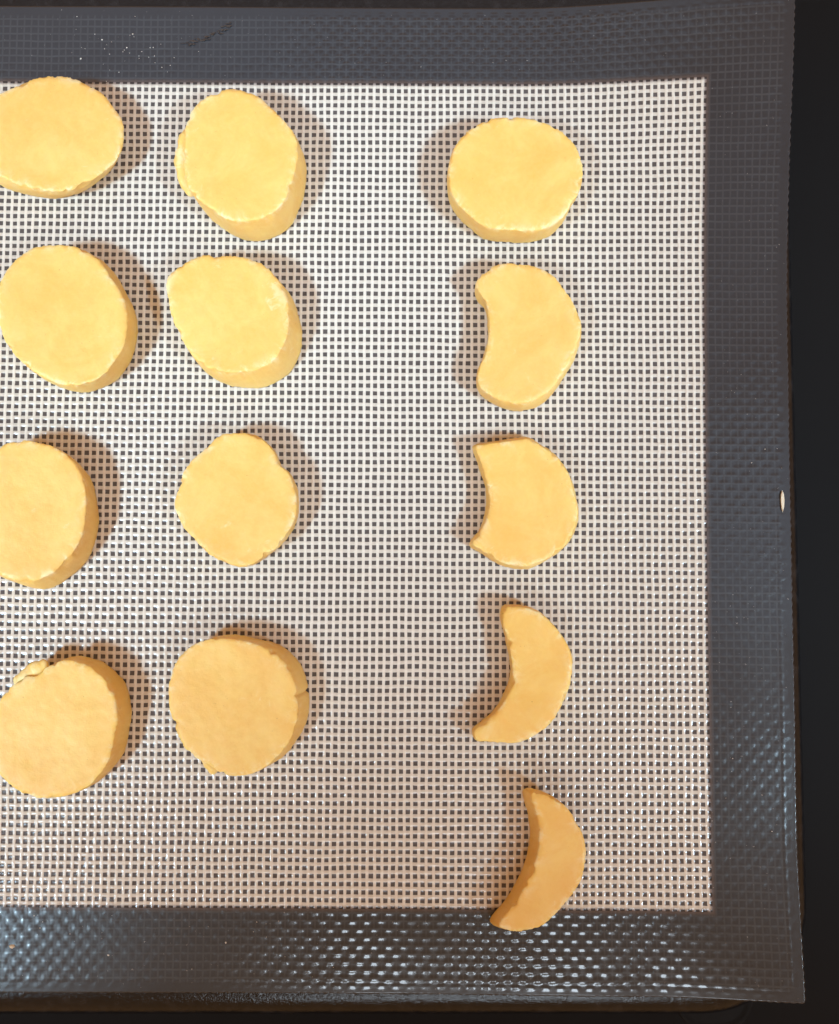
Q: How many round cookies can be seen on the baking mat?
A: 9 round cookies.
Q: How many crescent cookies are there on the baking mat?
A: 4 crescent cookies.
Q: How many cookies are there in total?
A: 13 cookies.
